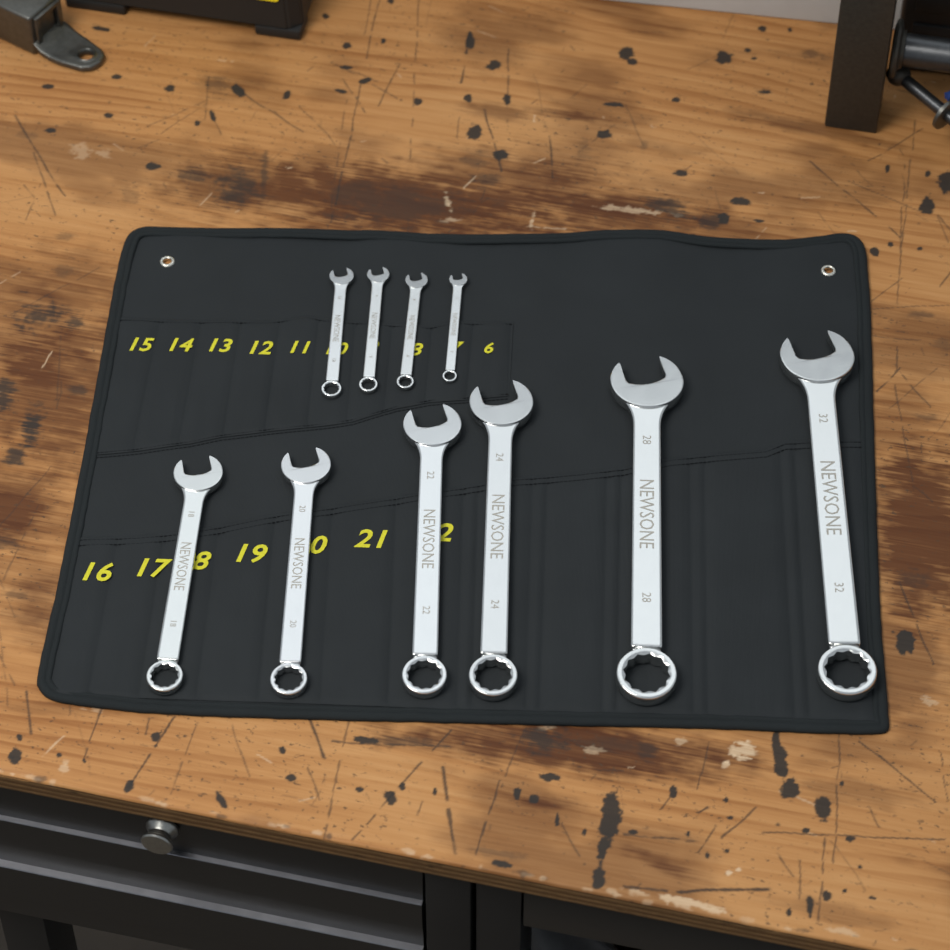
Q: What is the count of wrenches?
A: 10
